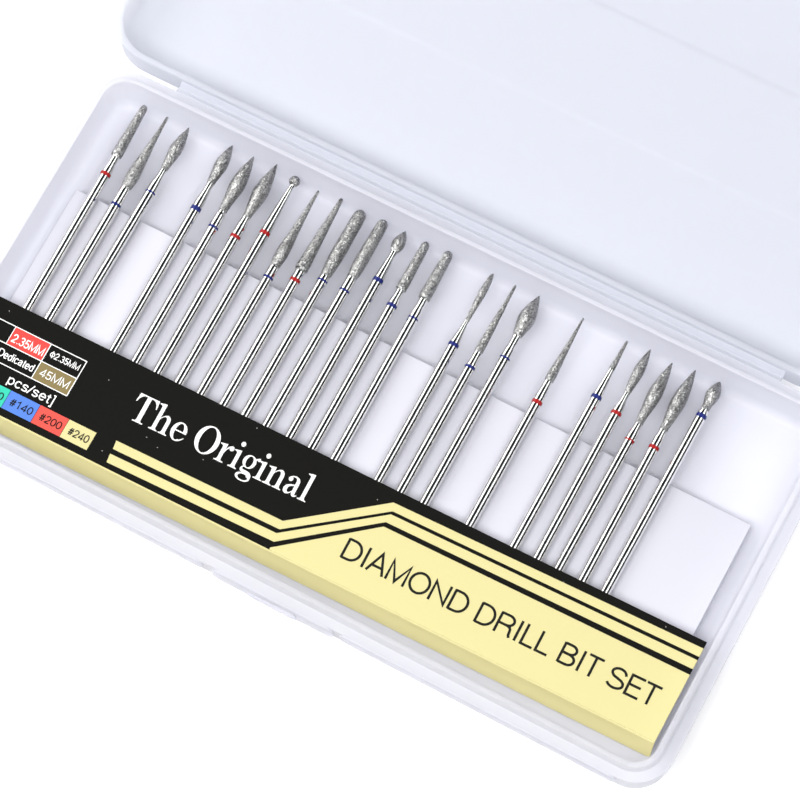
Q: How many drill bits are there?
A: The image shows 23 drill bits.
